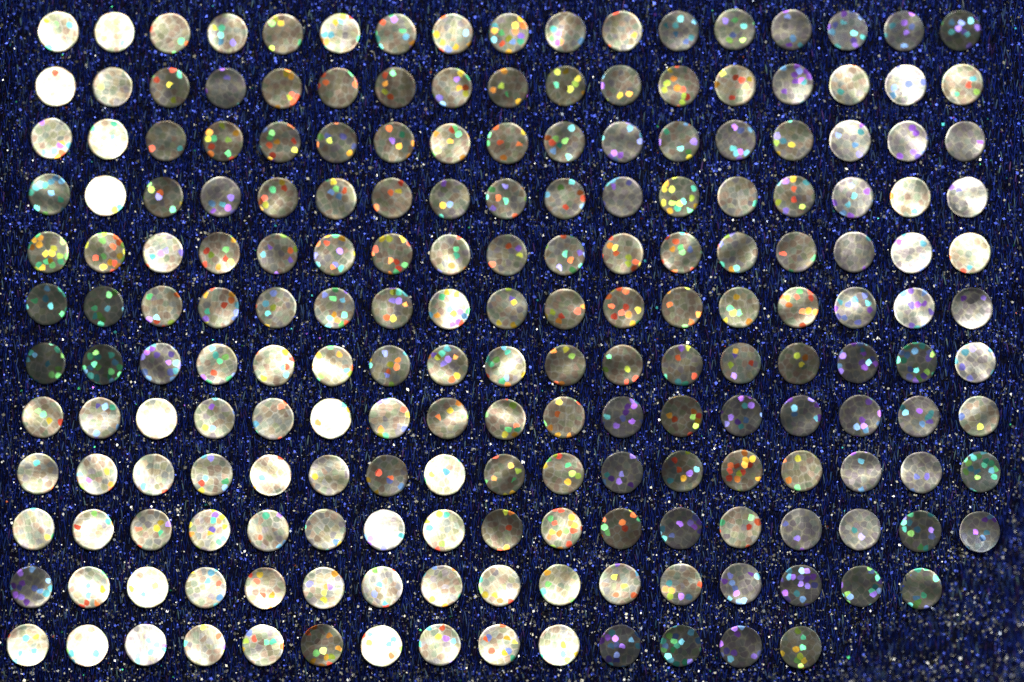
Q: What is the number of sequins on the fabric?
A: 200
